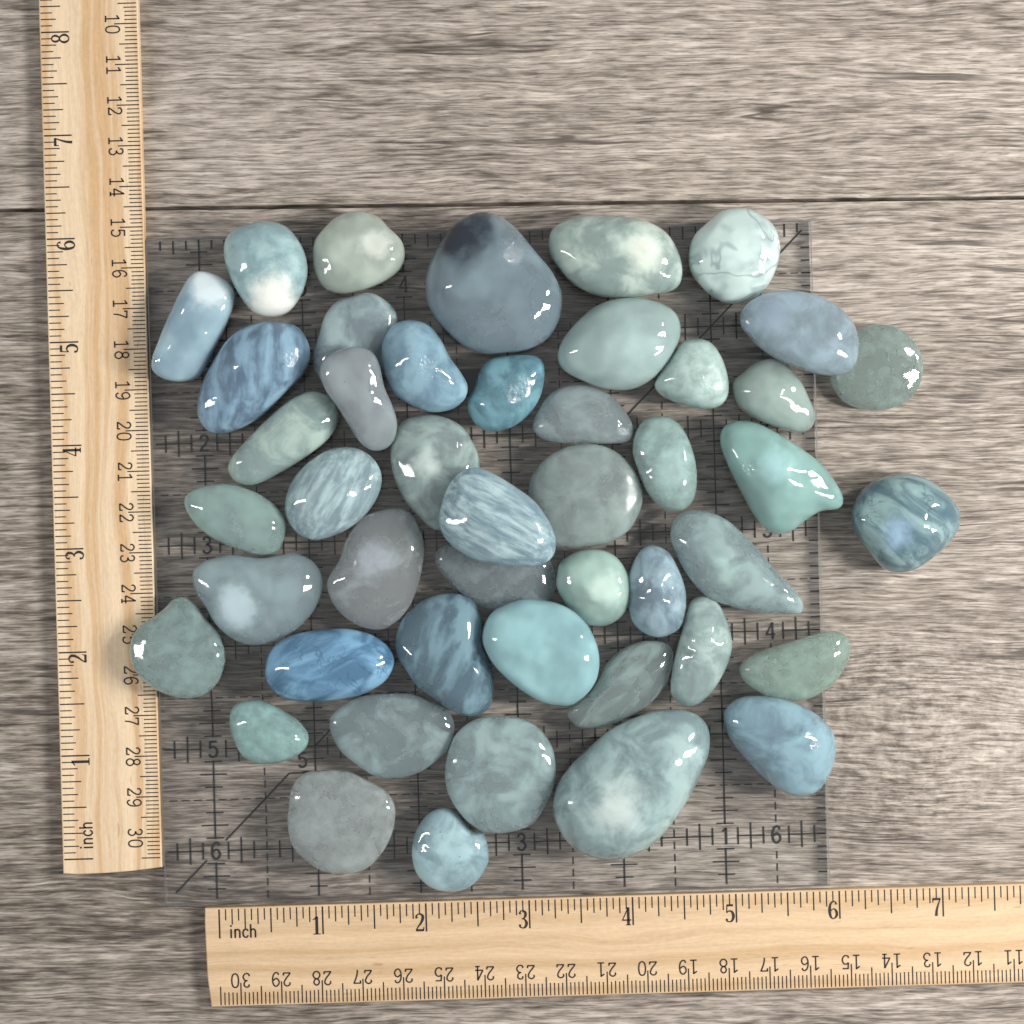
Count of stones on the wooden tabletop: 46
